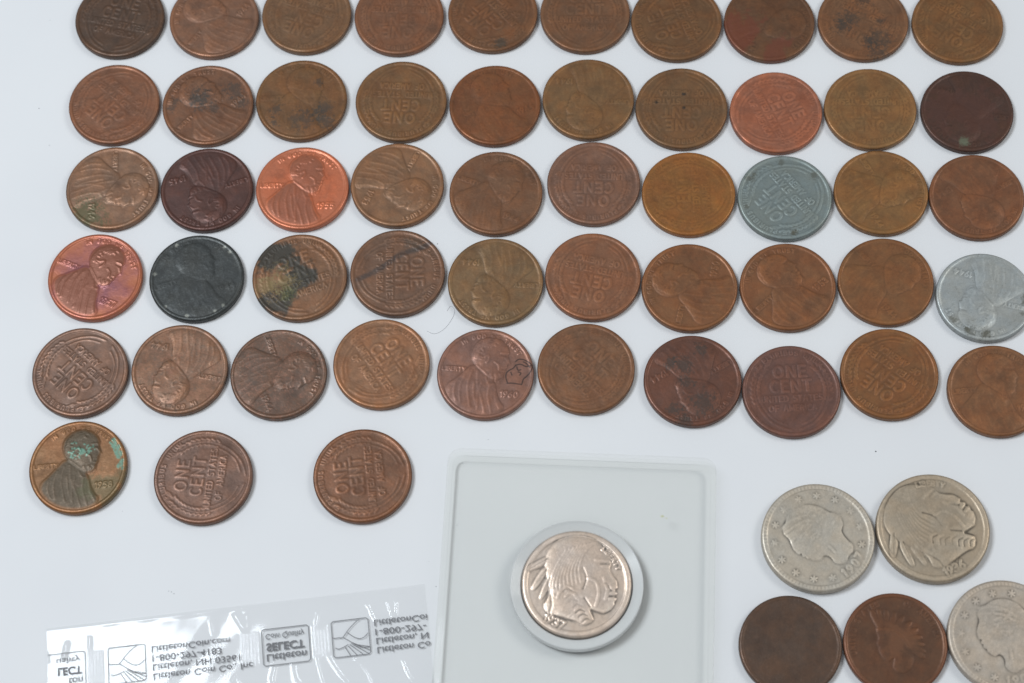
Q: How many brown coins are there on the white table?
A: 52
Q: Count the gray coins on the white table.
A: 7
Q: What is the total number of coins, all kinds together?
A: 59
